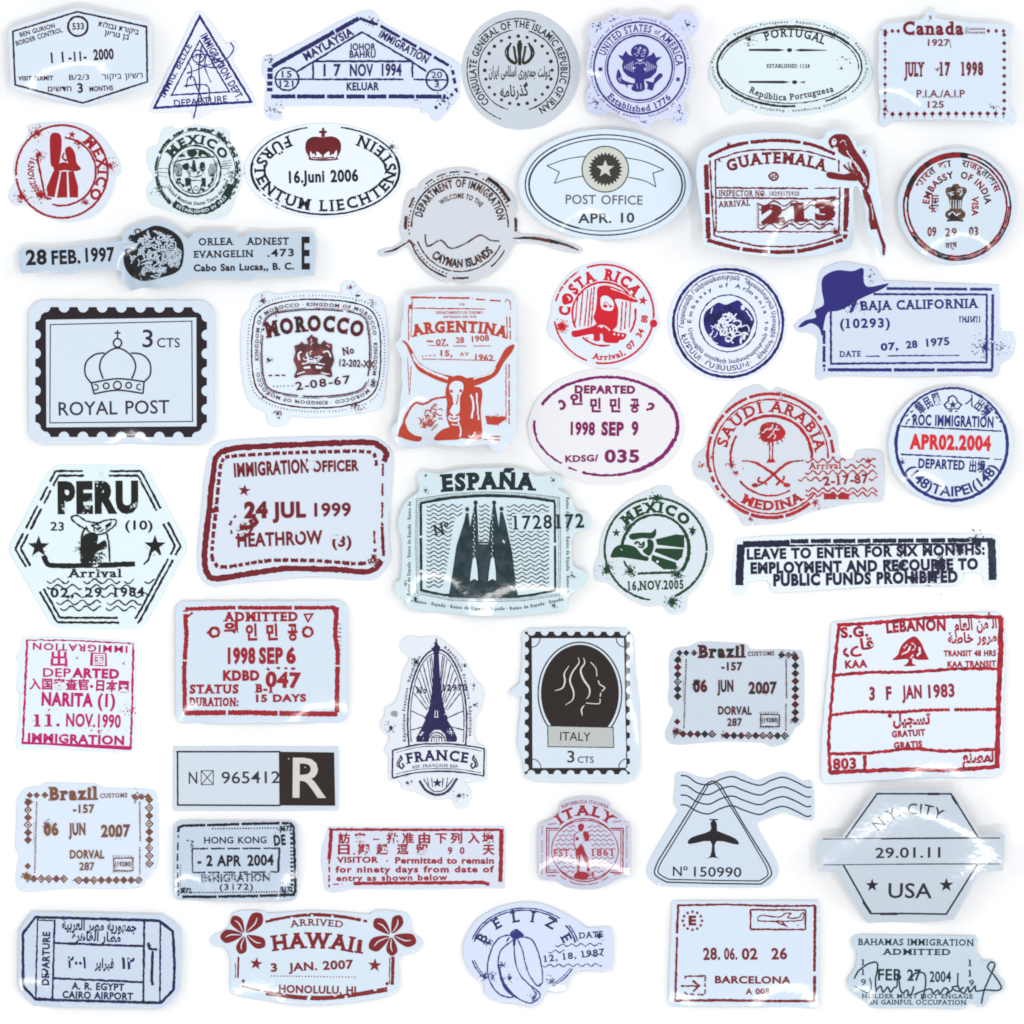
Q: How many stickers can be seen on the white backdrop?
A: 47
